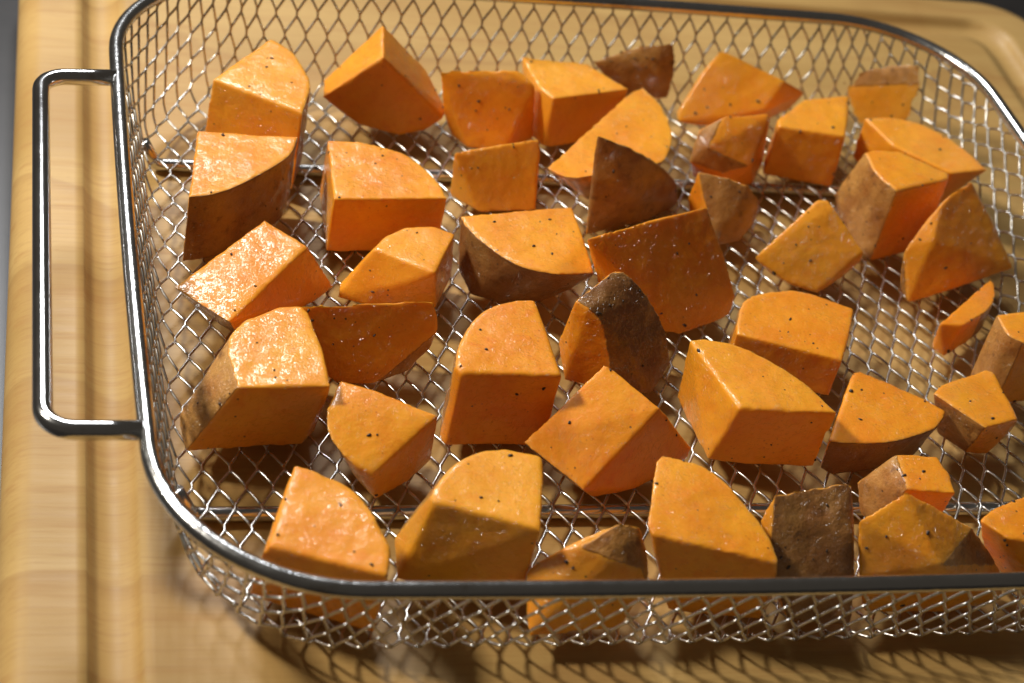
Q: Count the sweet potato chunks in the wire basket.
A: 43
